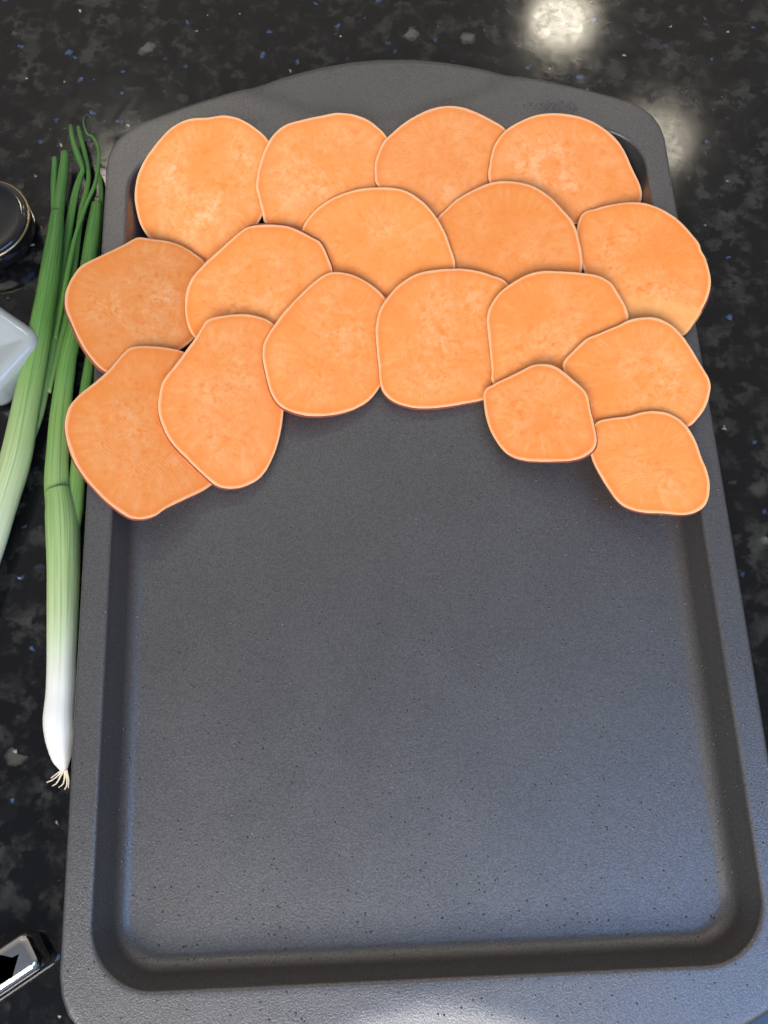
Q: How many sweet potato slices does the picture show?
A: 17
